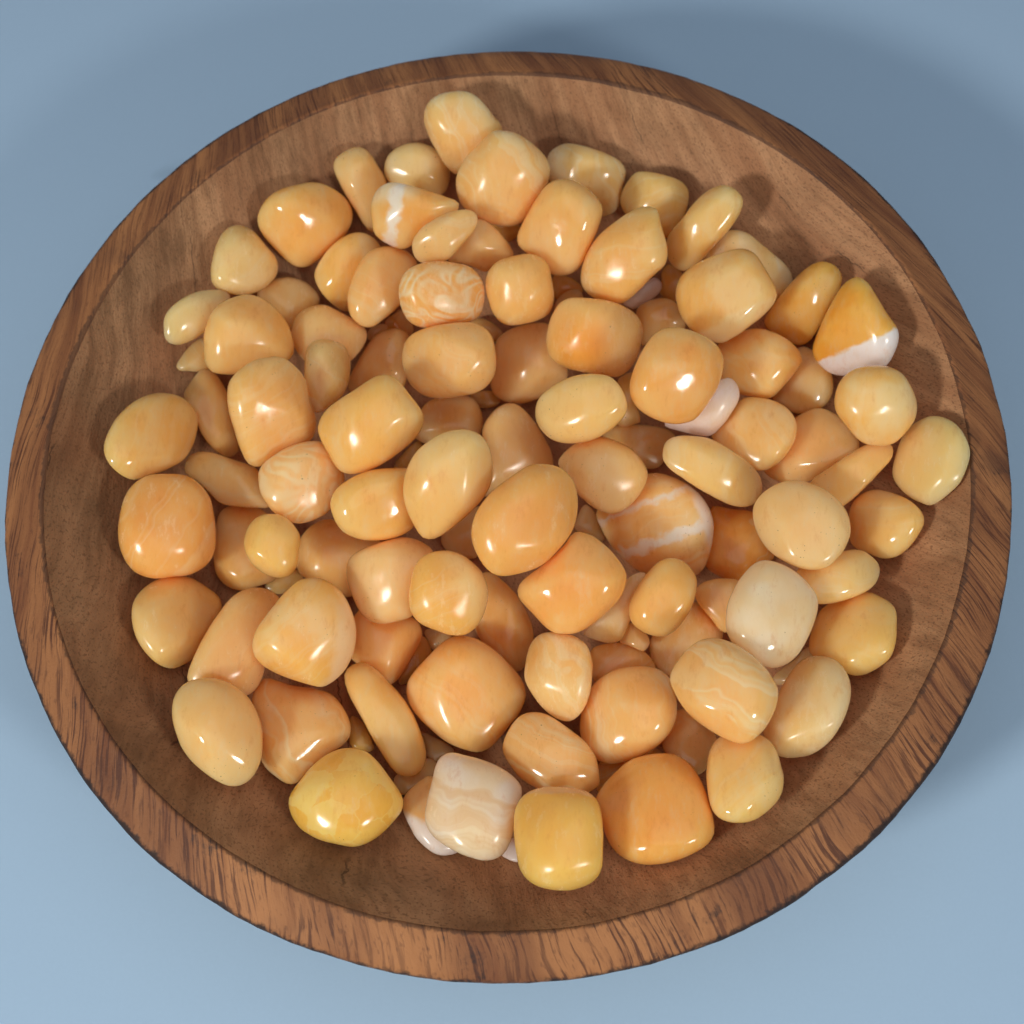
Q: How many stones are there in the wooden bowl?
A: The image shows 120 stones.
